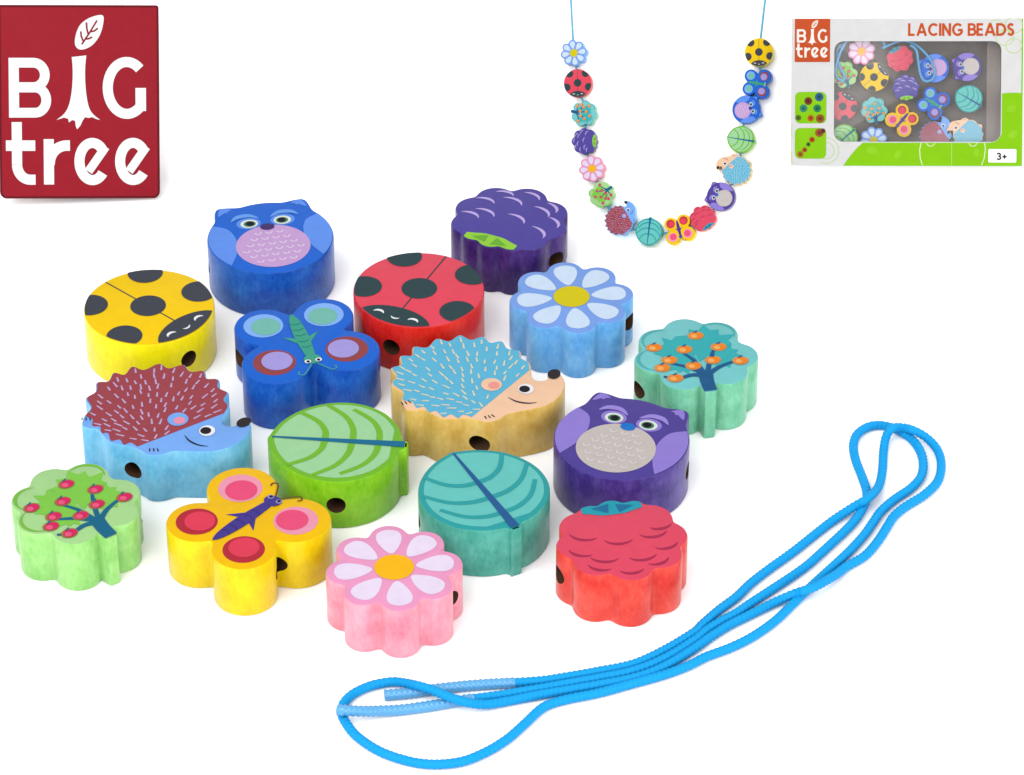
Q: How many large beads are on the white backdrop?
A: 16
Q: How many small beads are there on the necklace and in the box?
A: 32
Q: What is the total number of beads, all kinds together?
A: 48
